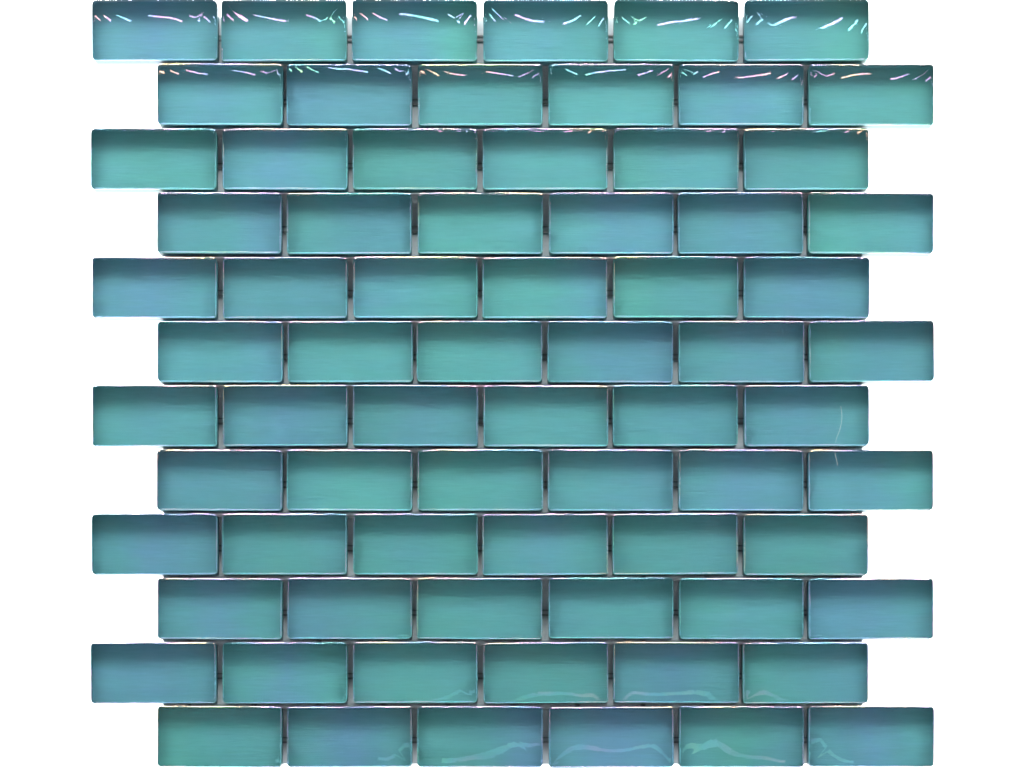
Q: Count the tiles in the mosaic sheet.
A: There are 72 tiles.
